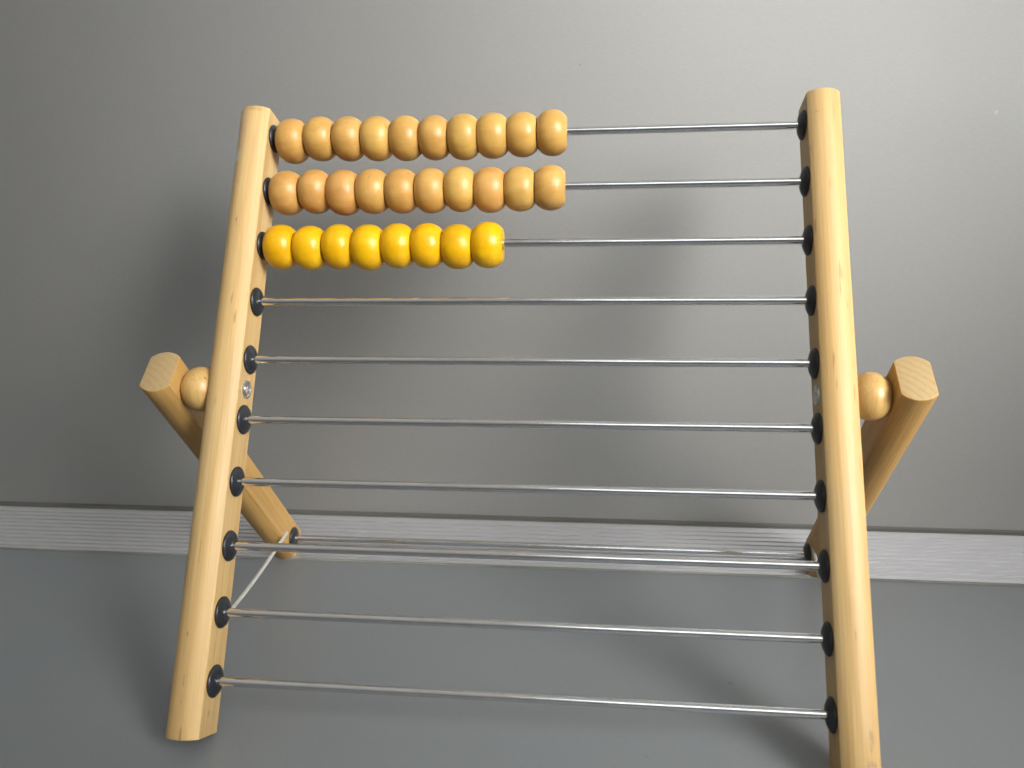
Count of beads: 28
